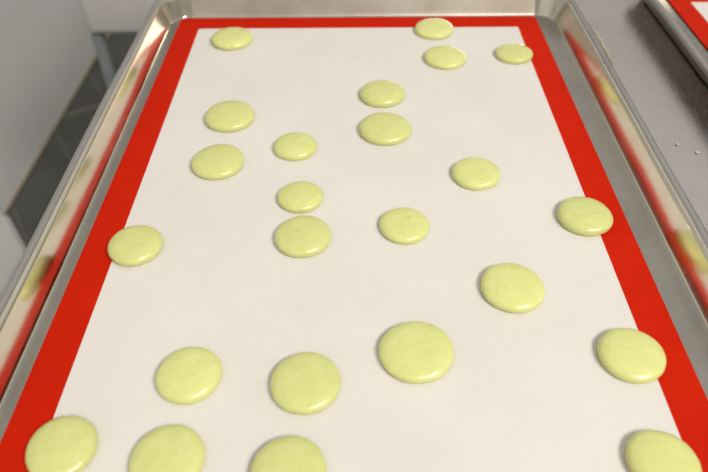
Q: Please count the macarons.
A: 24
